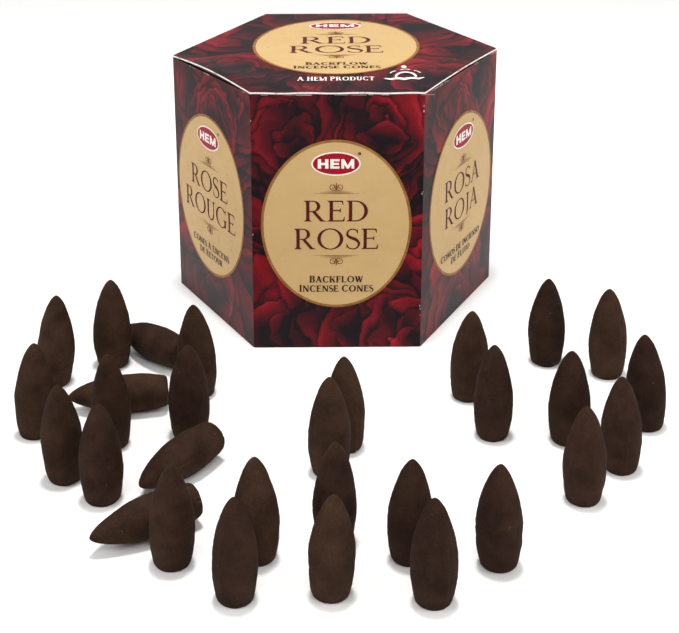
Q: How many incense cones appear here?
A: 30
